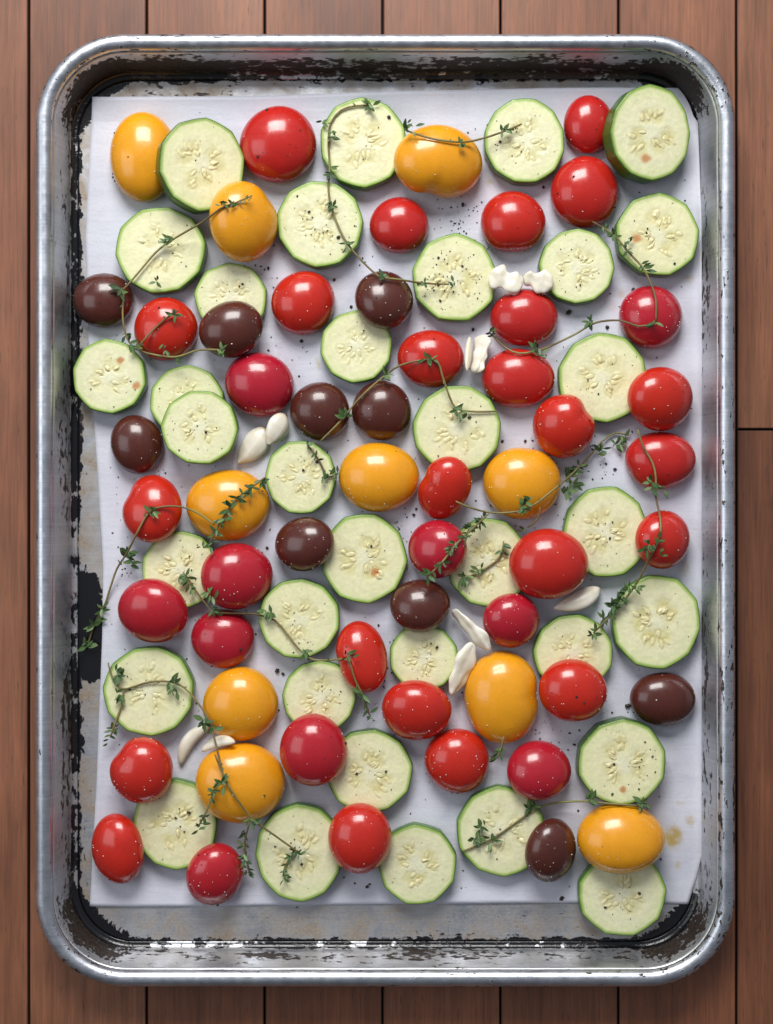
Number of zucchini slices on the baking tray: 34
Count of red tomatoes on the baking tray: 34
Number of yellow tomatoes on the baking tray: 10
